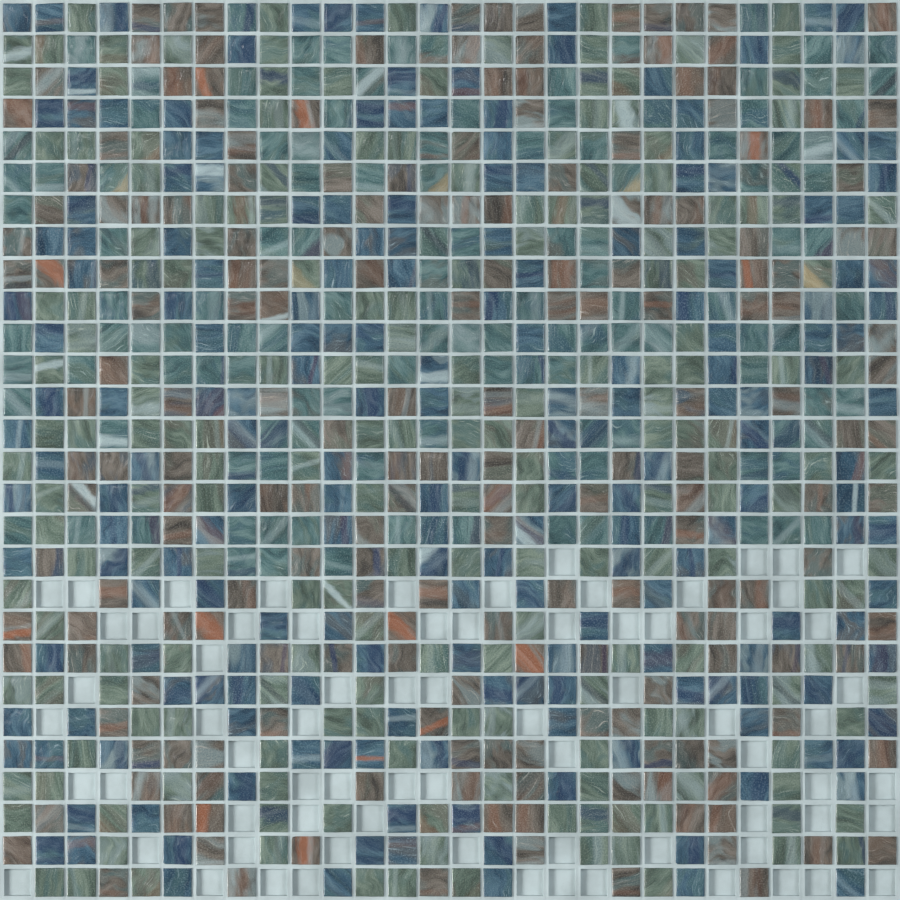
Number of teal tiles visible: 126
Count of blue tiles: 198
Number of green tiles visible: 194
